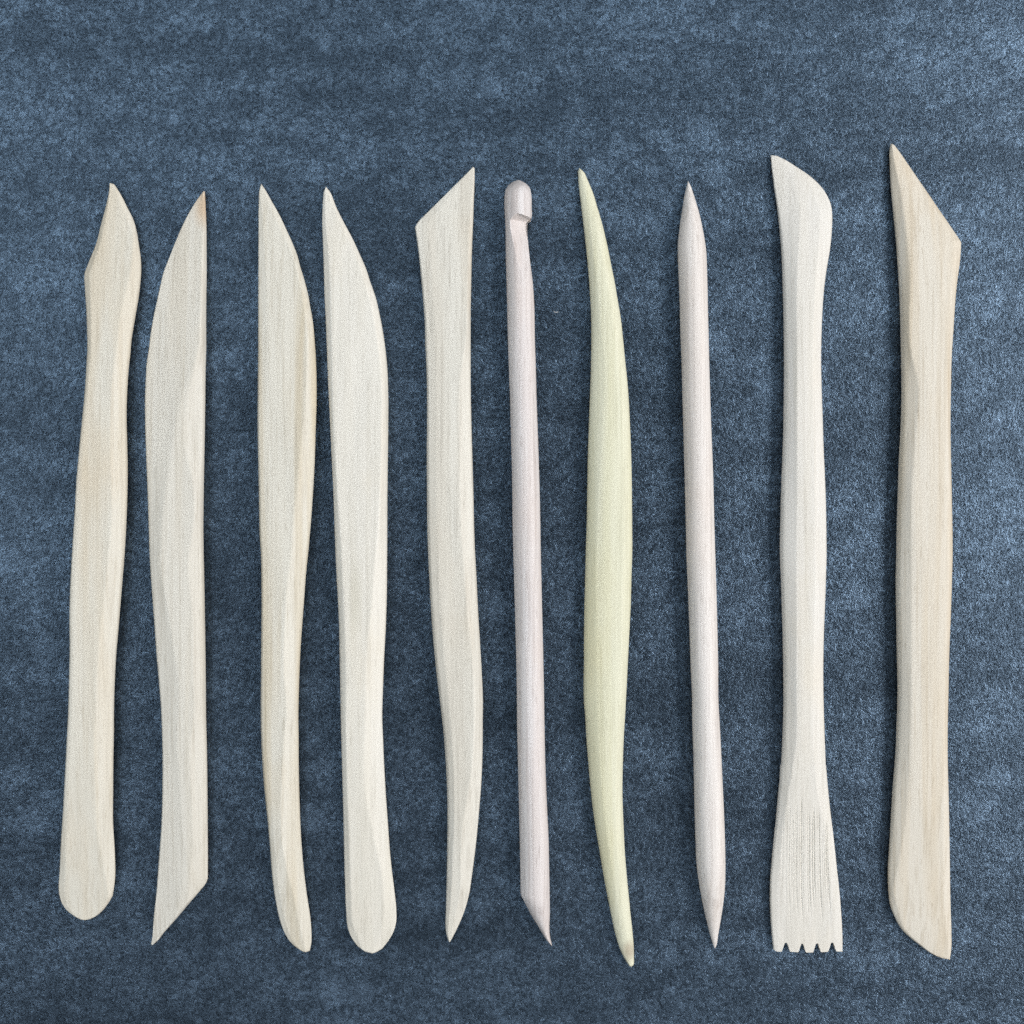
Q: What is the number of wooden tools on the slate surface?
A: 10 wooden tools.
